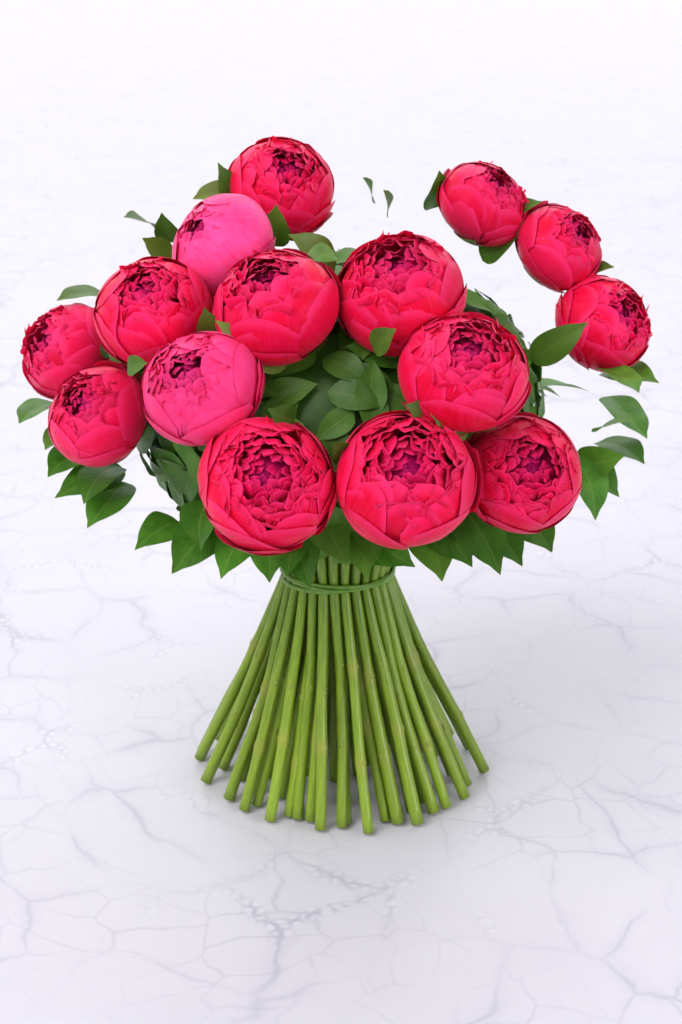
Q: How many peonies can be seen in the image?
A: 15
